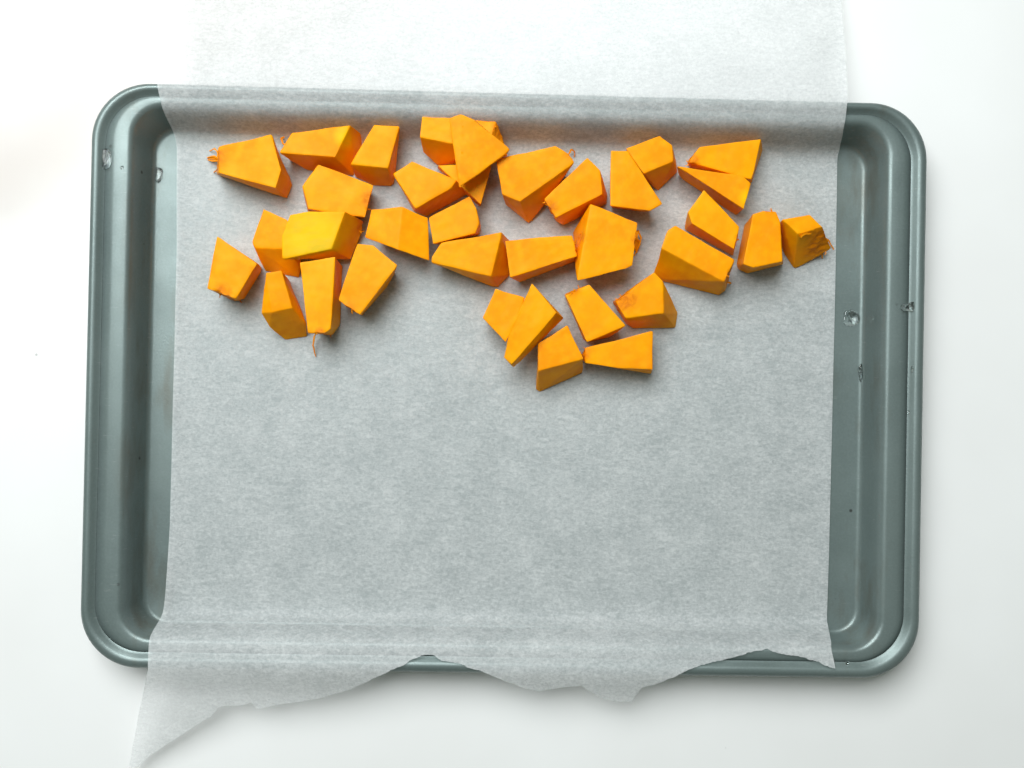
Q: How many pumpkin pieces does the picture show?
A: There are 35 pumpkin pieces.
